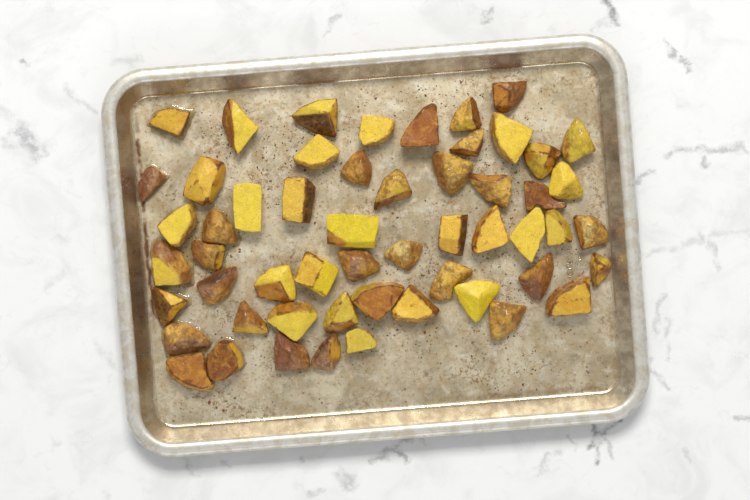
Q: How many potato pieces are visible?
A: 55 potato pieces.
